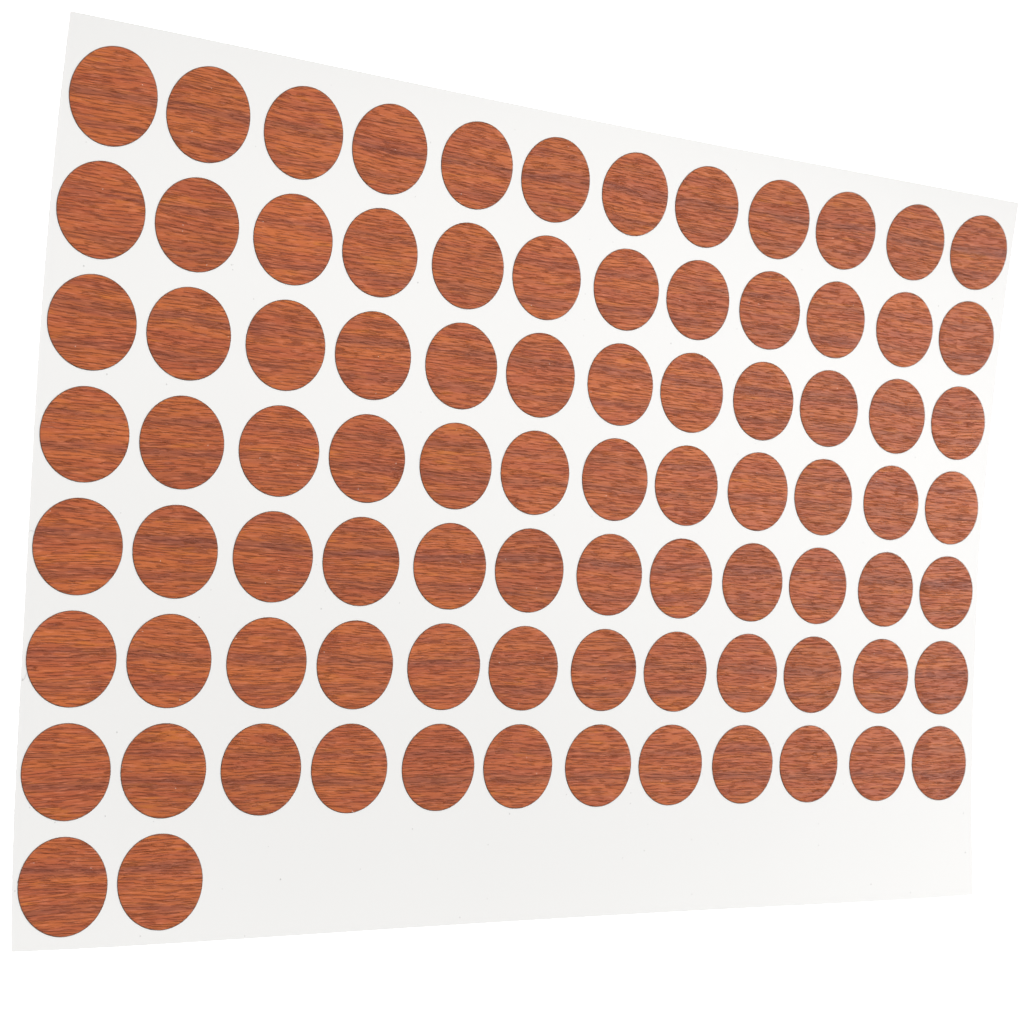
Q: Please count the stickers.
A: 86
